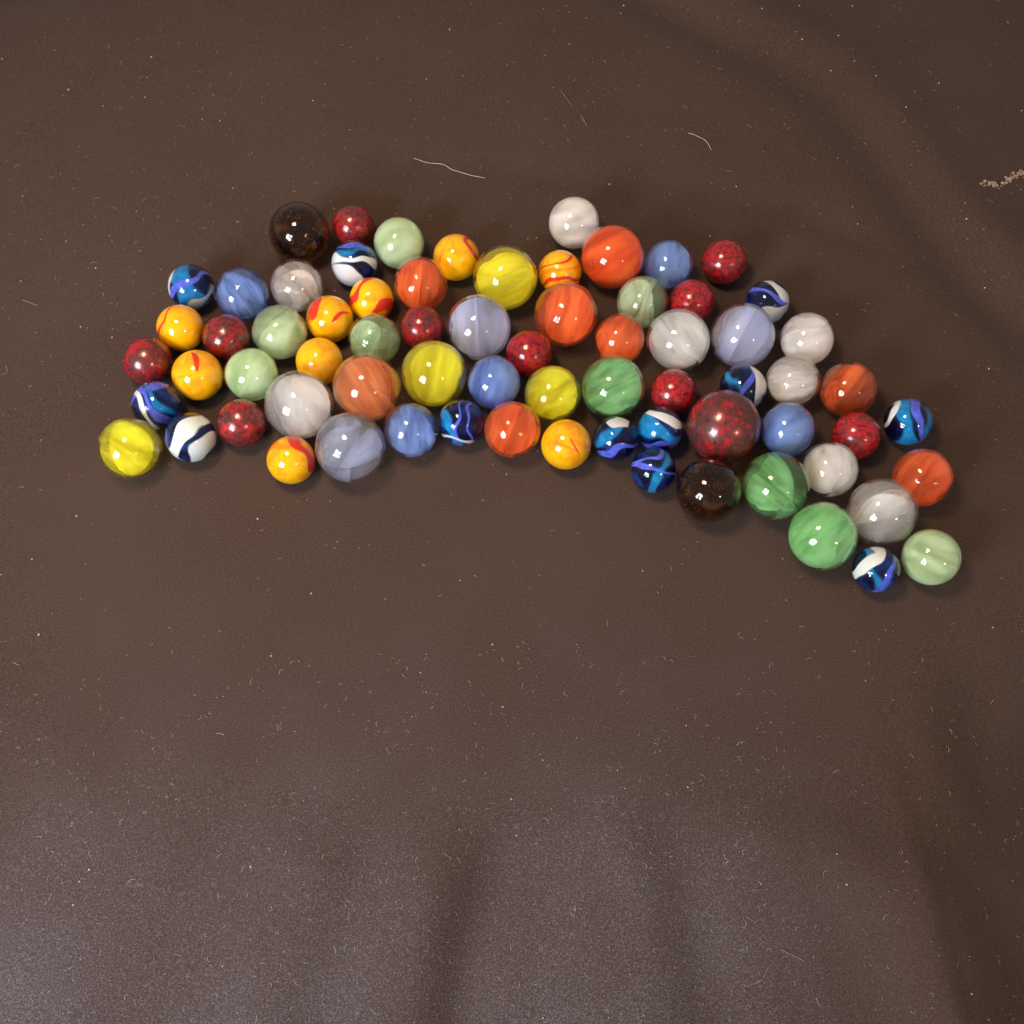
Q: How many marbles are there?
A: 71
